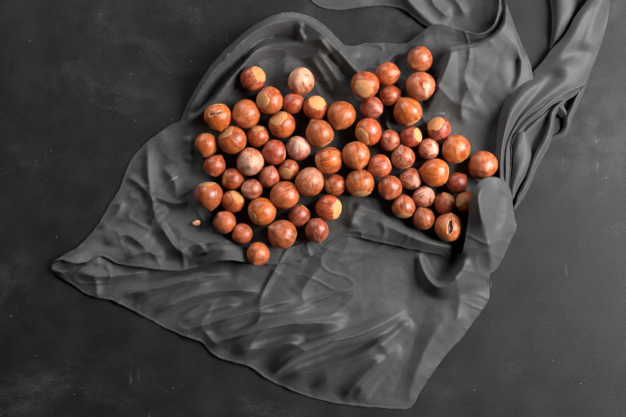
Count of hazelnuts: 63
